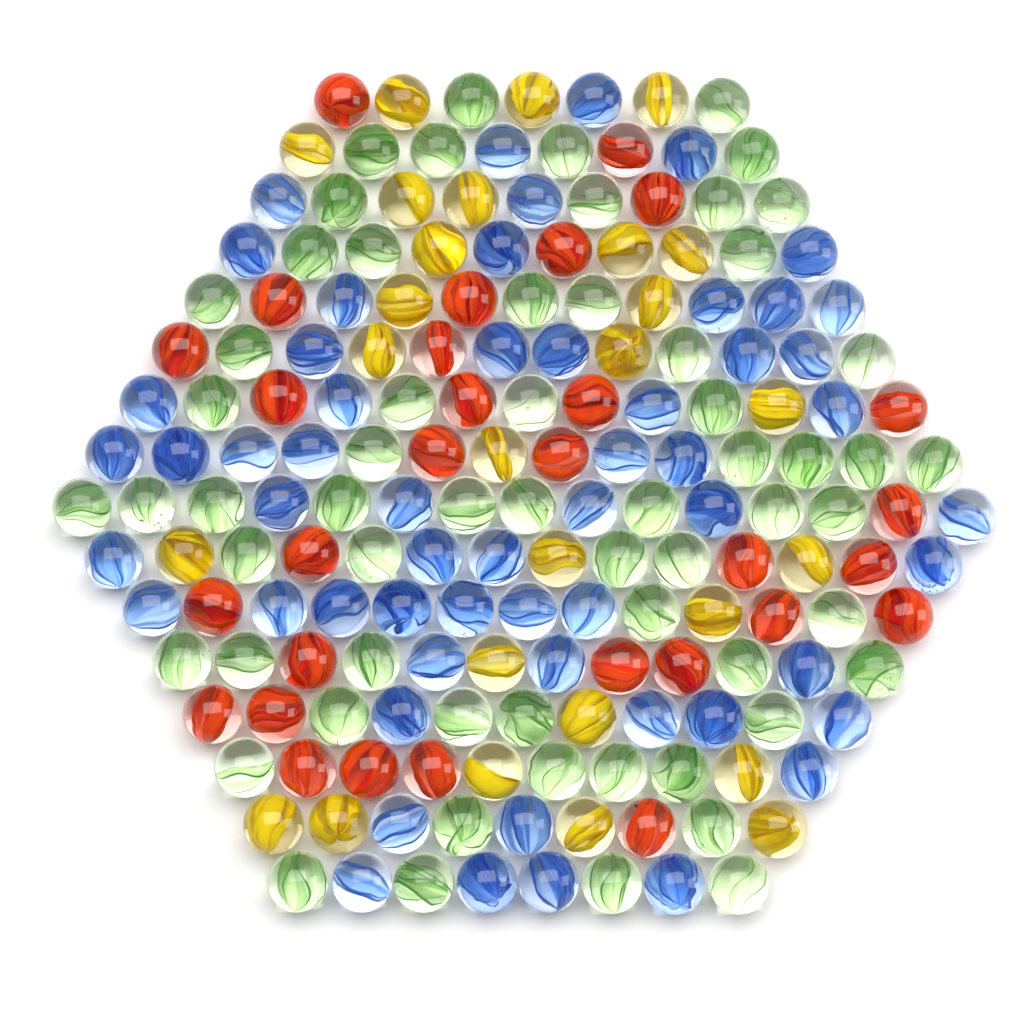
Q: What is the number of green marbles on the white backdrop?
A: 62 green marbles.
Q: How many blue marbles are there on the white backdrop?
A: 57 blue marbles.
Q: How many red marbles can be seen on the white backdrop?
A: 30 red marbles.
